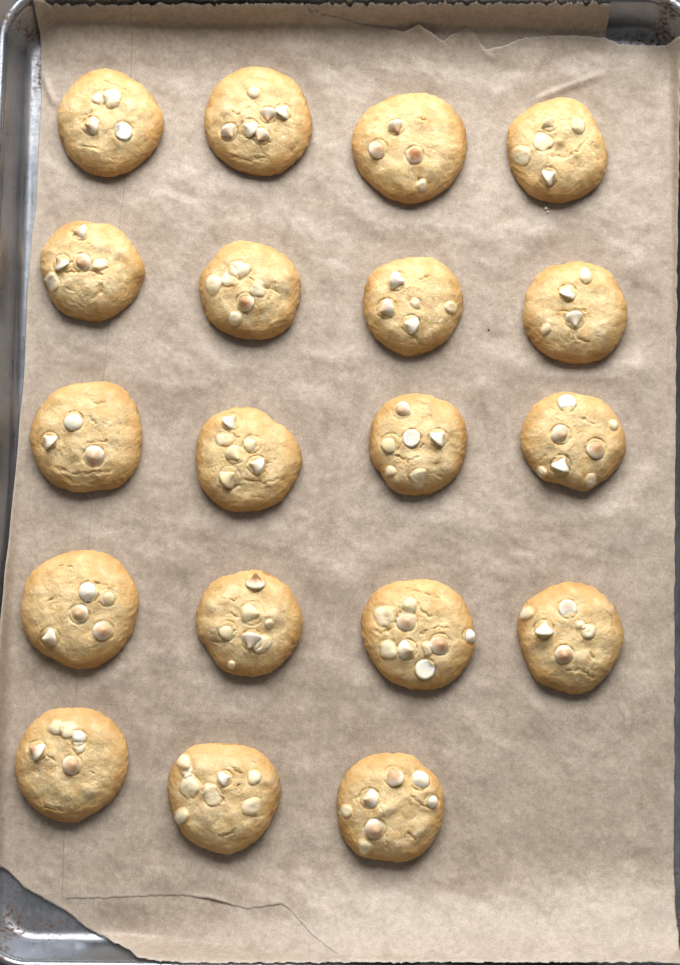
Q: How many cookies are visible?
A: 19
